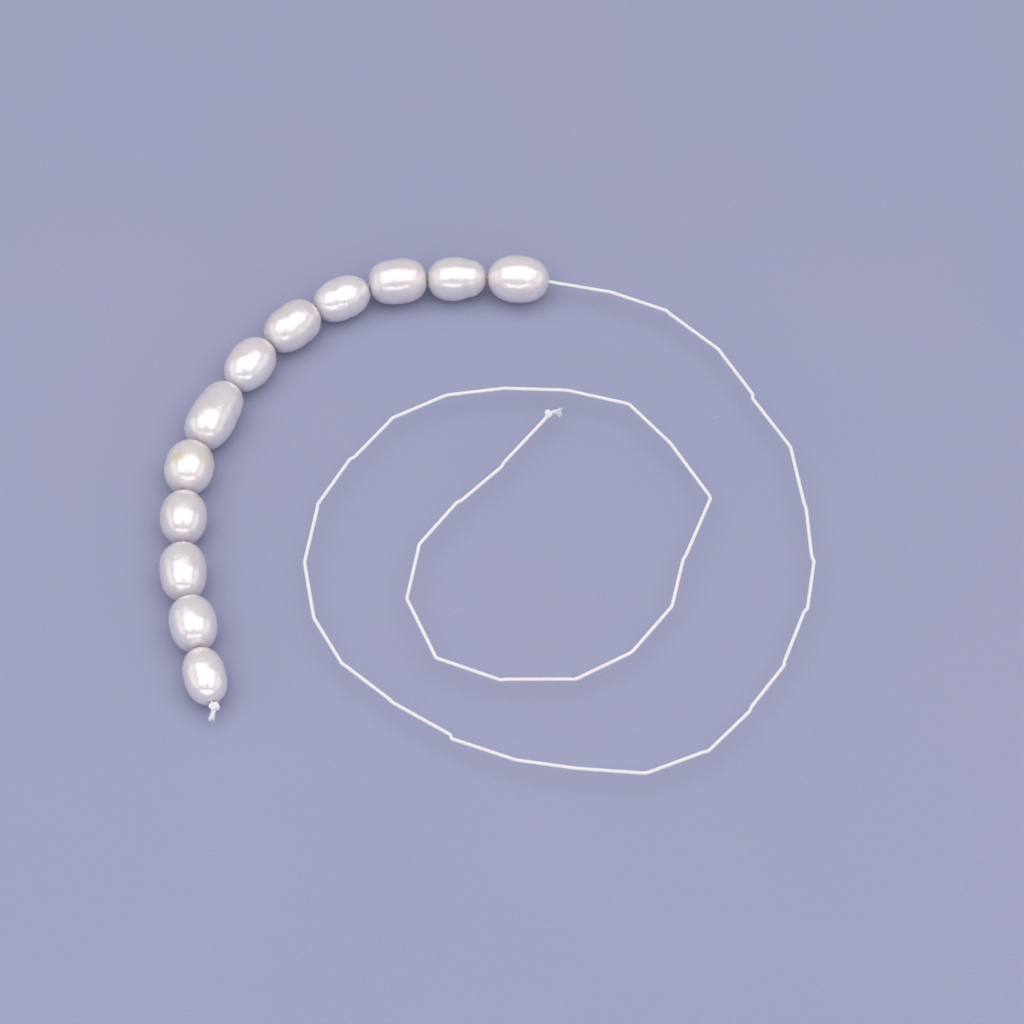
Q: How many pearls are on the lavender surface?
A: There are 12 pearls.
